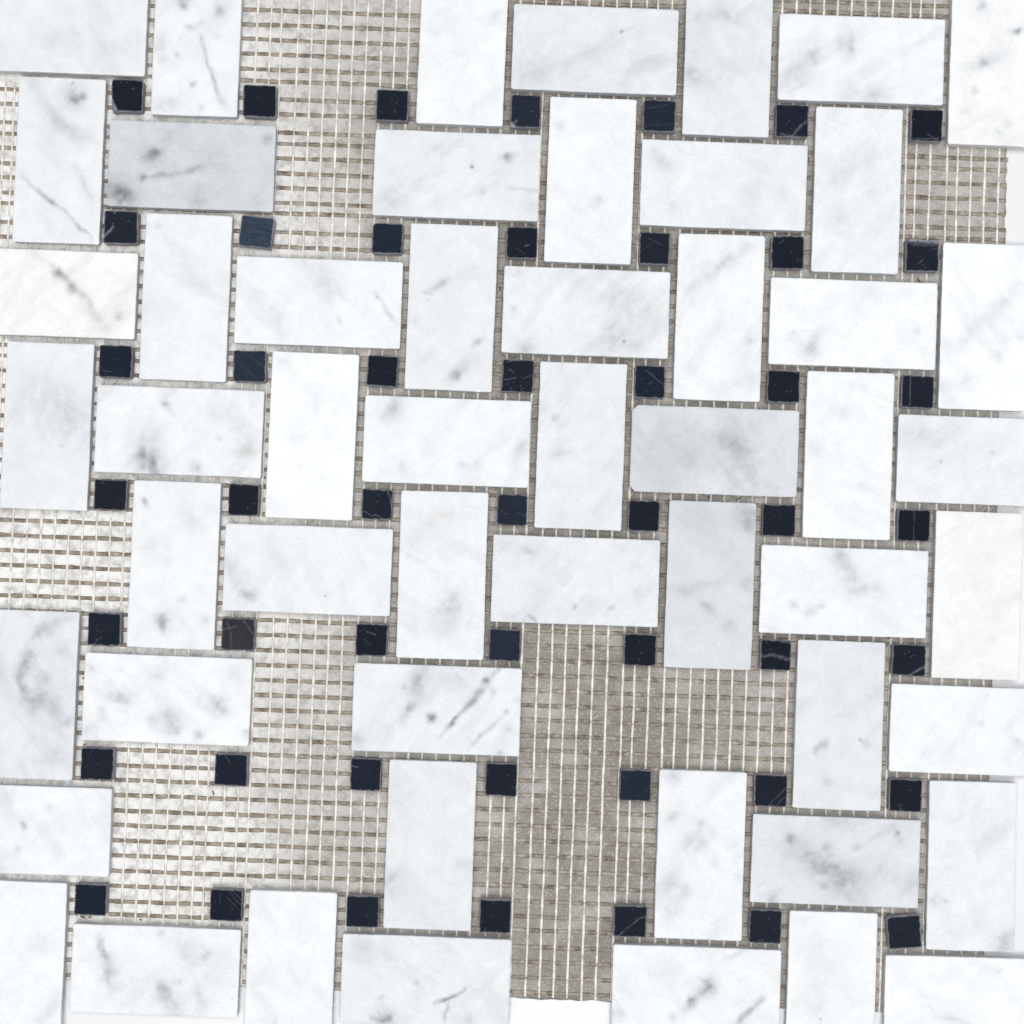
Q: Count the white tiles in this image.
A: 53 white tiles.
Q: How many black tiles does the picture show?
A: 49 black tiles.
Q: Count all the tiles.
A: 102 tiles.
